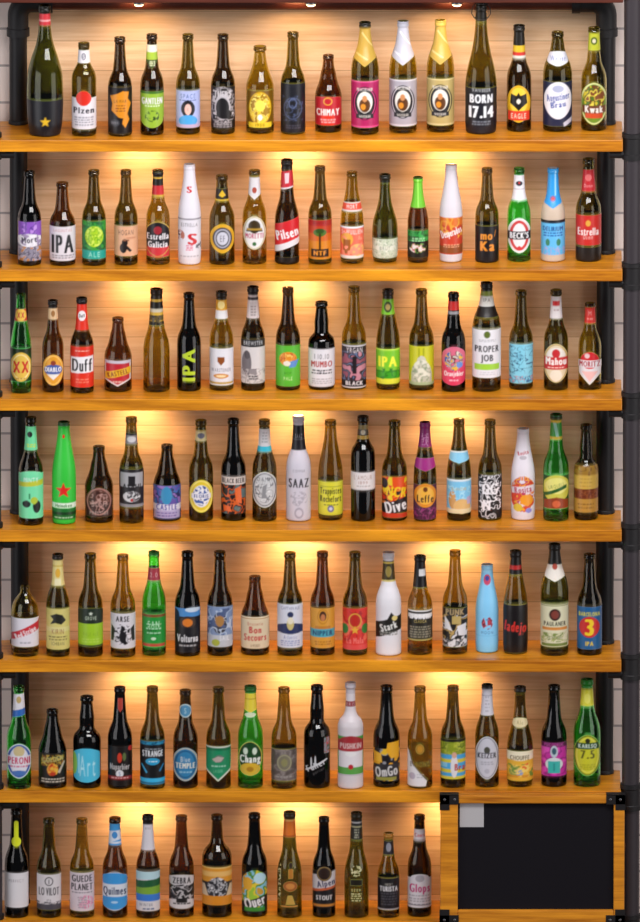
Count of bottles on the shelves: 119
